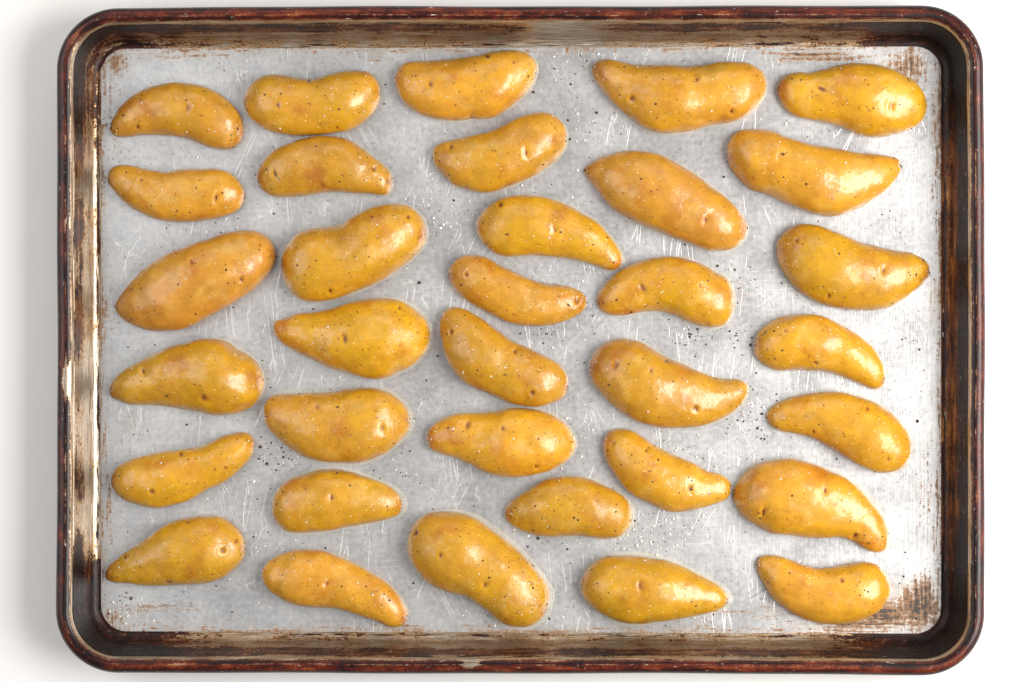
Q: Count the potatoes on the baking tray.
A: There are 34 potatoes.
